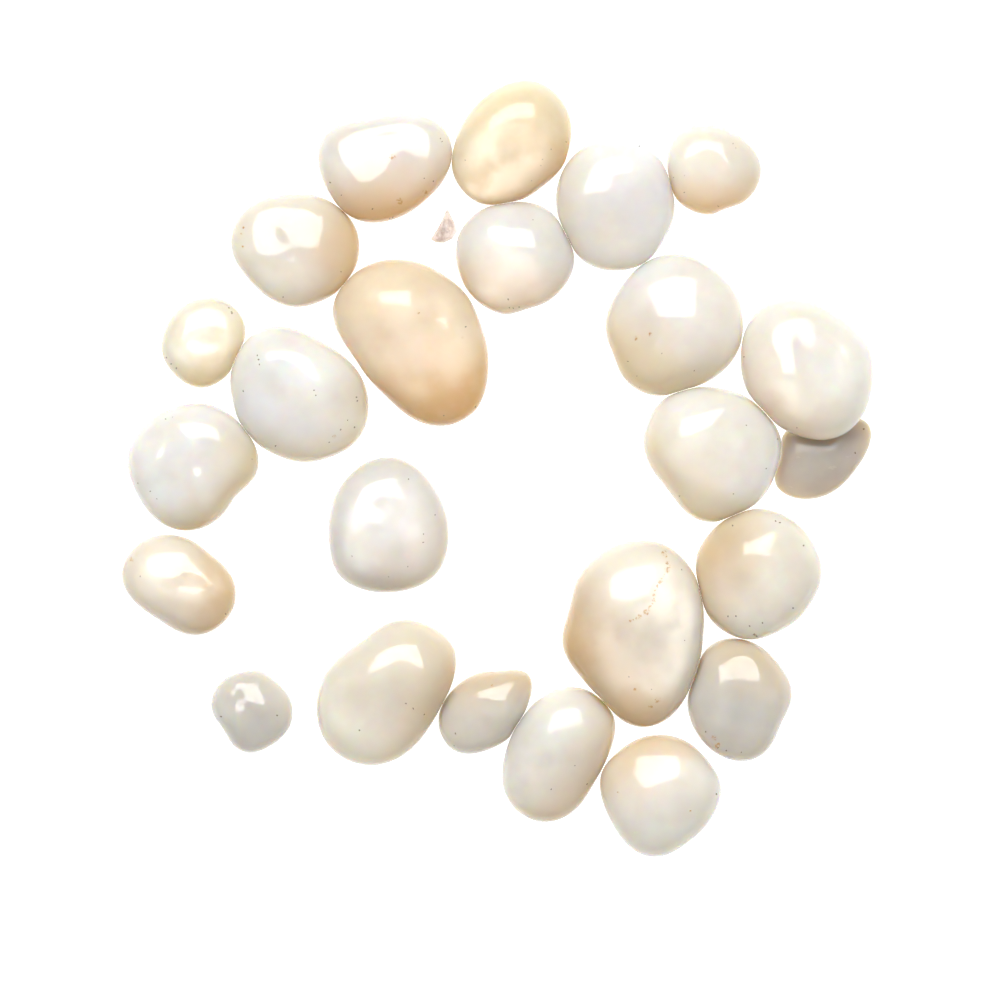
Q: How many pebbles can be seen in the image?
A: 24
